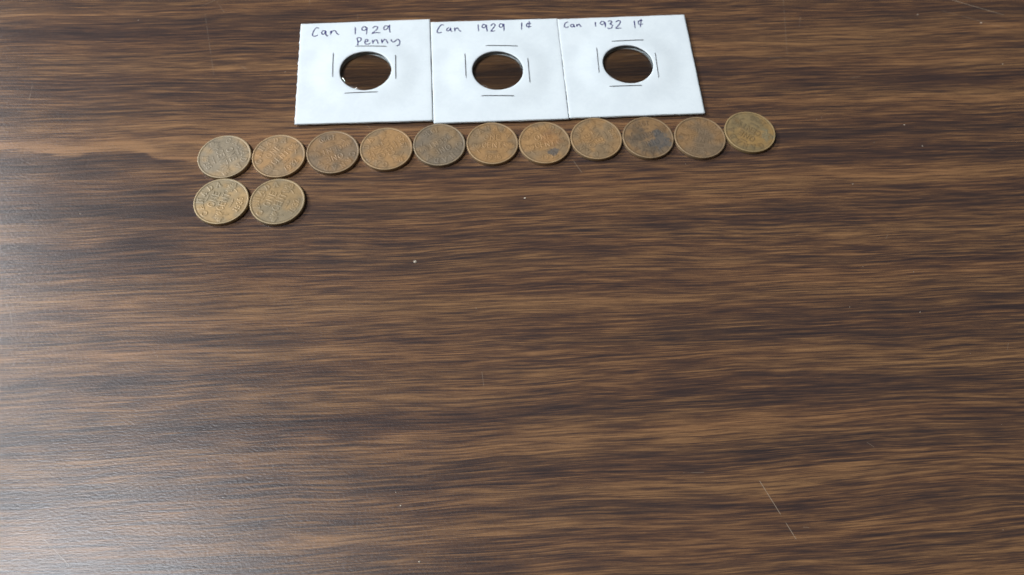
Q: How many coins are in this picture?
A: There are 13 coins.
